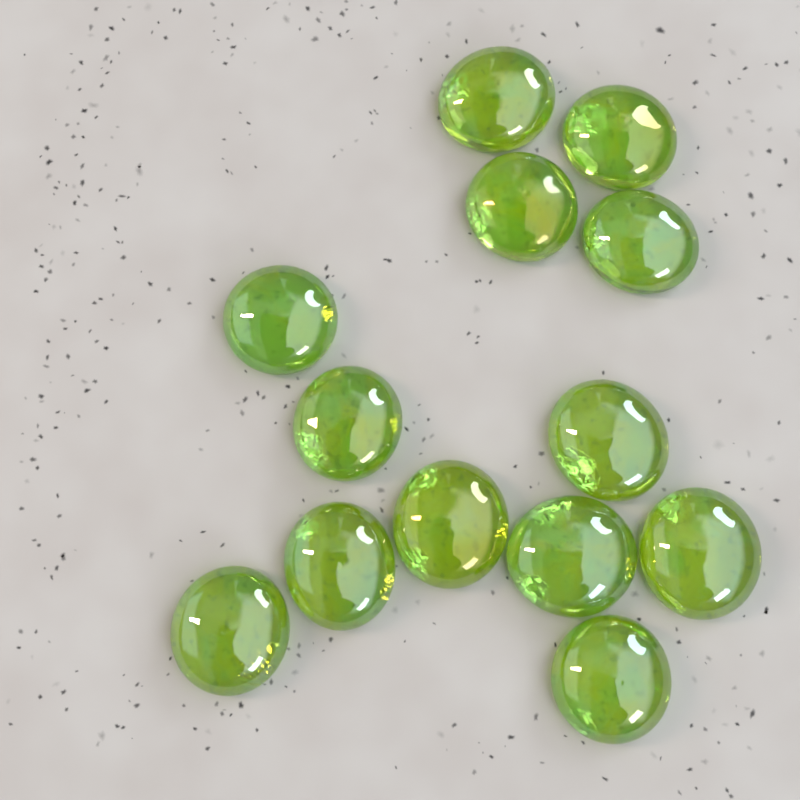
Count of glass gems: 13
